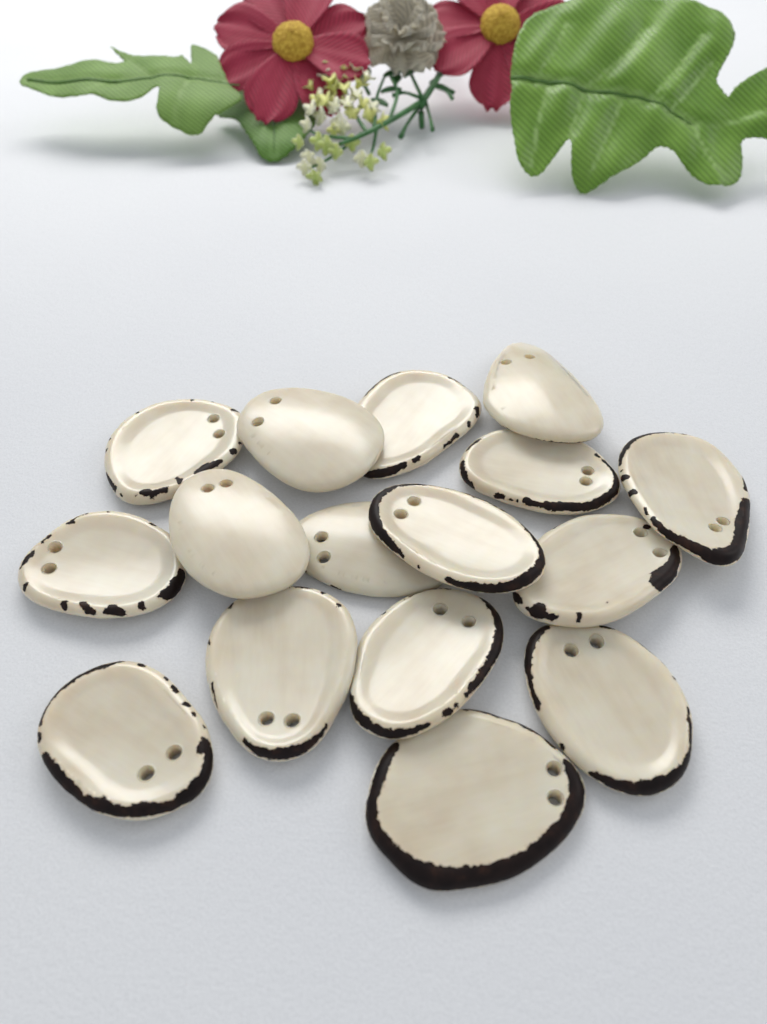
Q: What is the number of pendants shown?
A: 16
